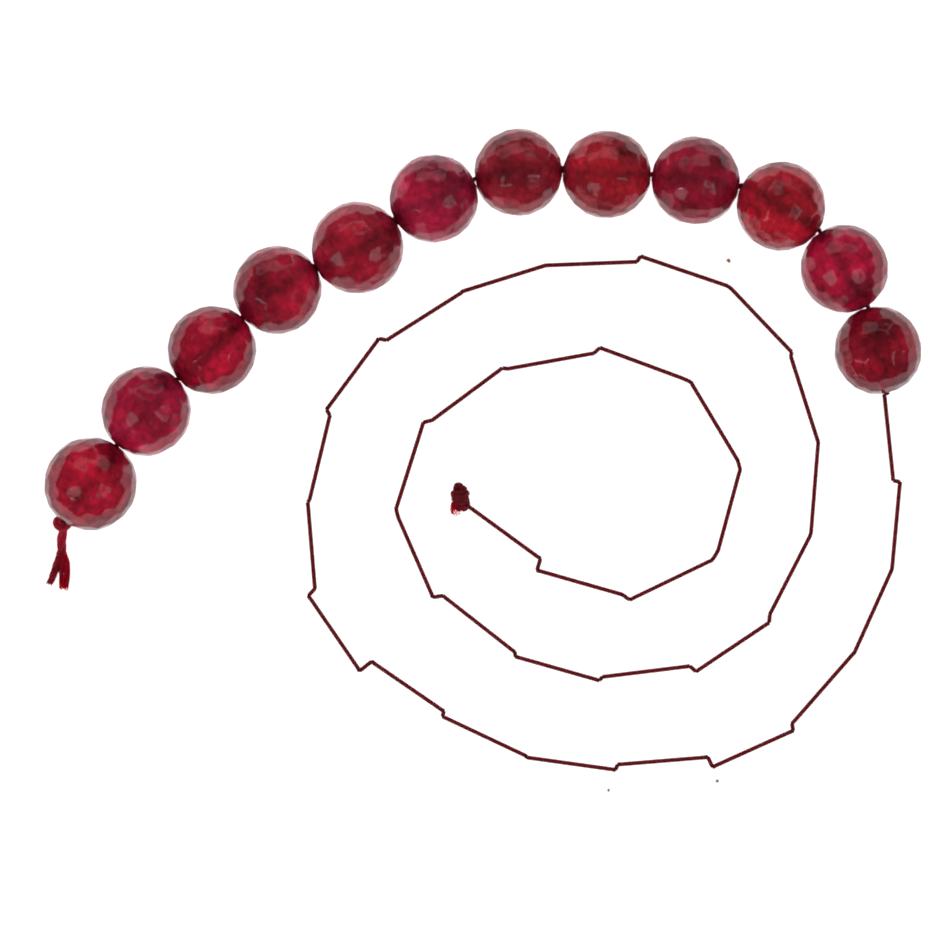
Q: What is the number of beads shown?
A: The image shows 12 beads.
